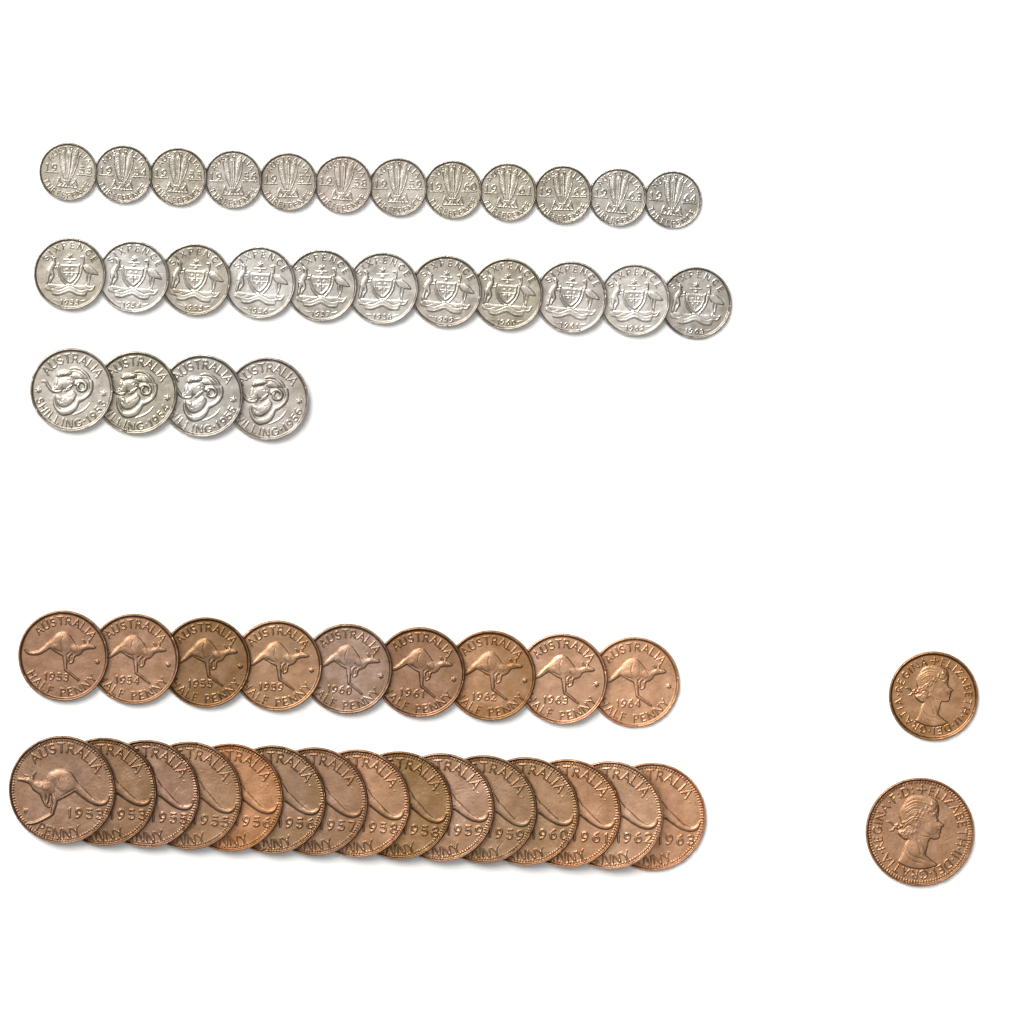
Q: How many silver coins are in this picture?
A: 27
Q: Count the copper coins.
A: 26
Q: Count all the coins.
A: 53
